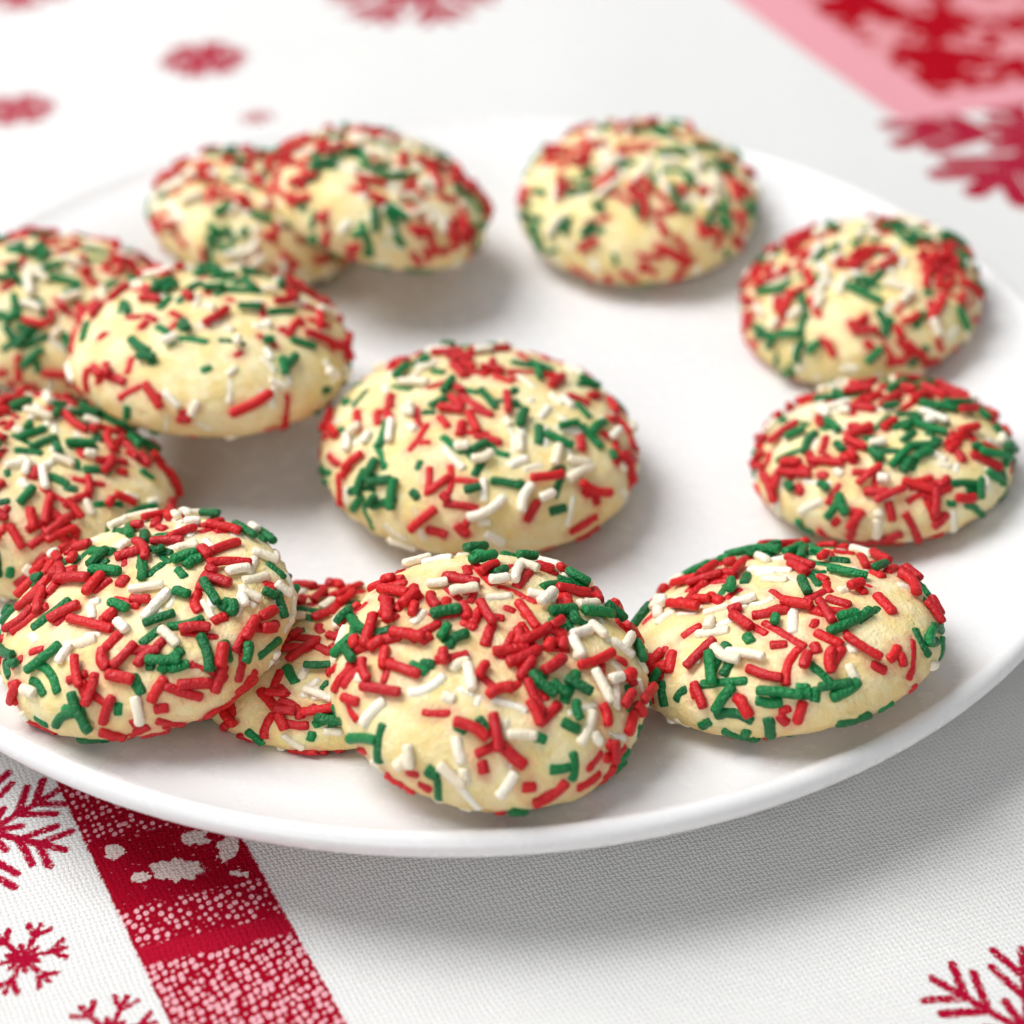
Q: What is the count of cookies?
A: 13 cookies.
